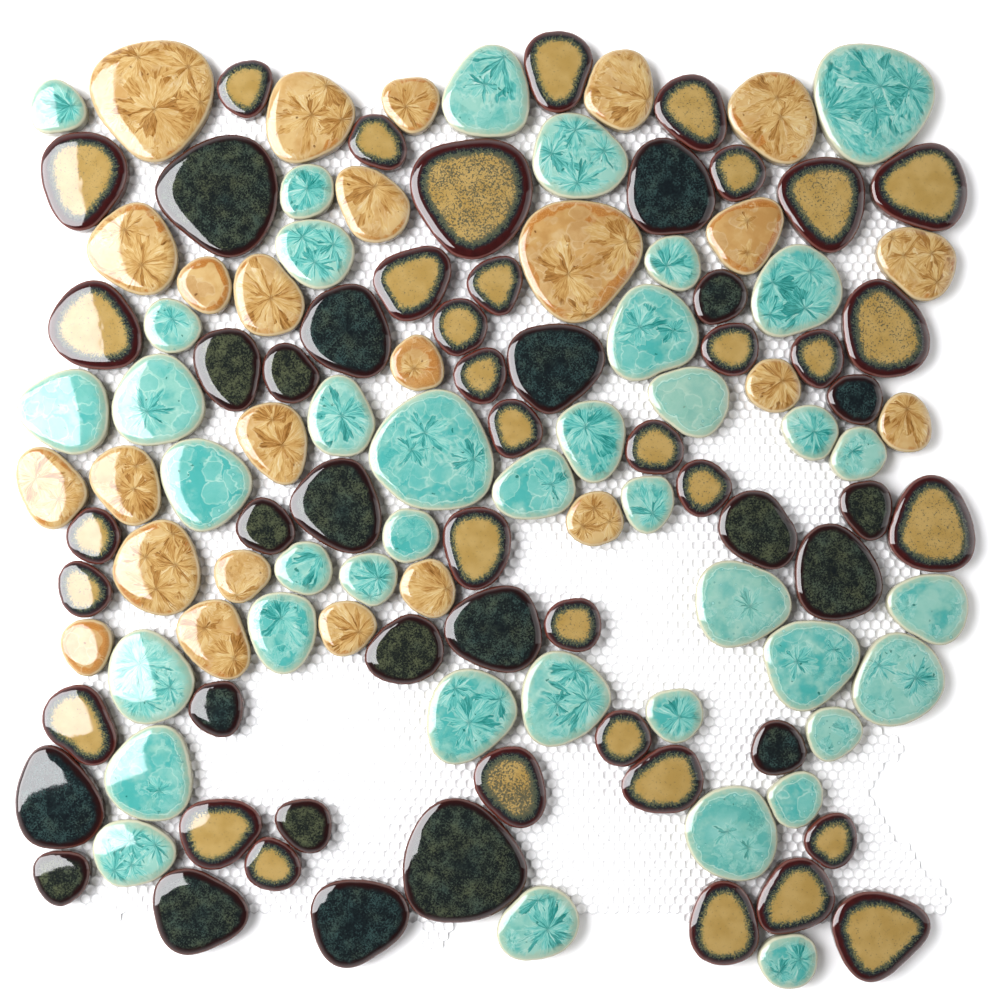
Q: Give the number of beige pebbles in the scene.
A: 25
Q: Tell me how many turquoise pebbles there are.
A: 40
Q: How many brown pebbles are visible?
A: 35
